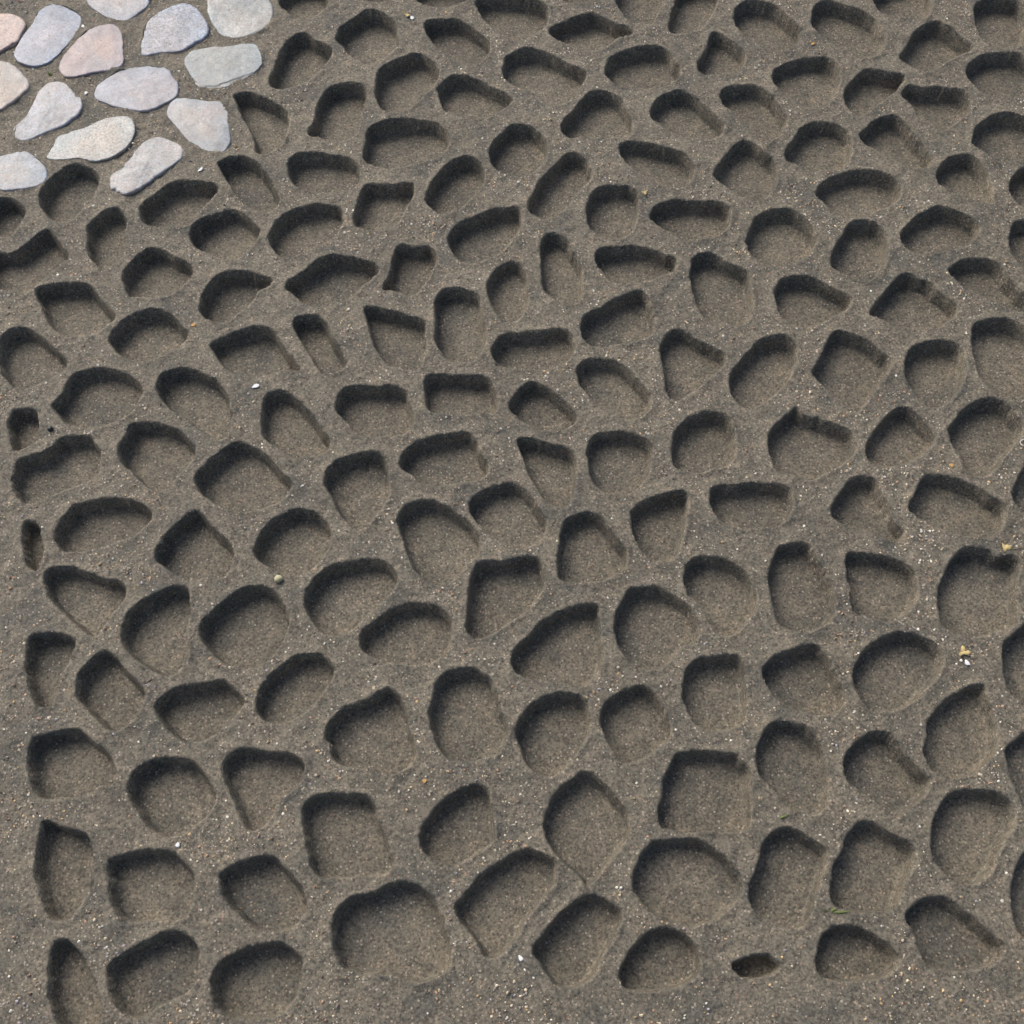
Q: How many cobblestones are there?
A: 14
